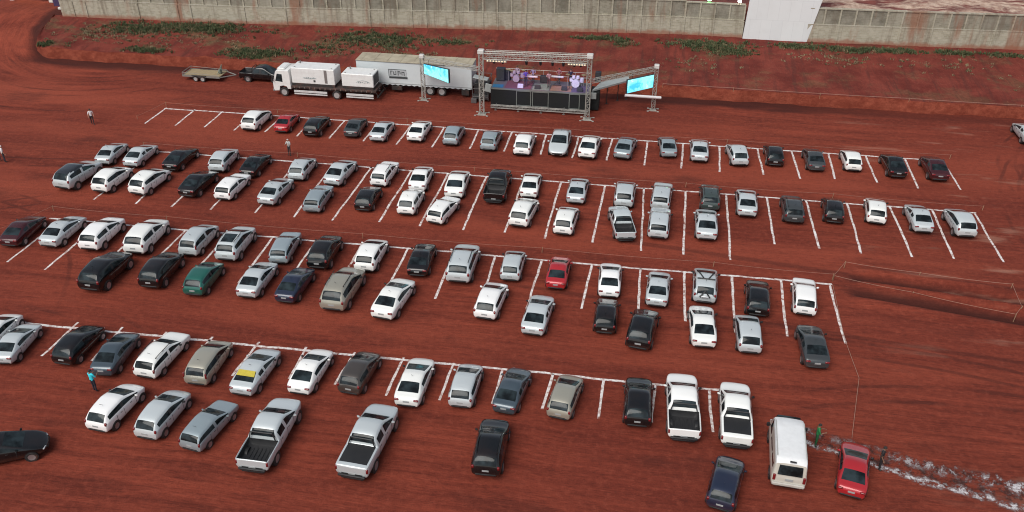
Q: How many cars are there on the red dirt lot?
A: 109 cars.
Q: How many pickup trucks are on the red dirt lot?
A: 7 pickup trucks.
